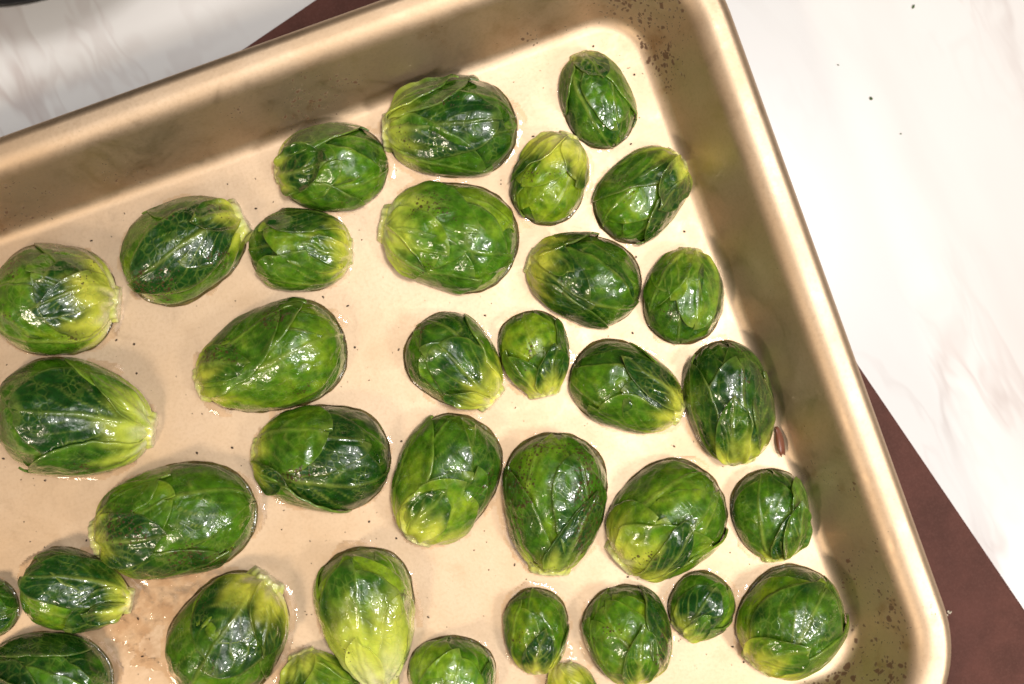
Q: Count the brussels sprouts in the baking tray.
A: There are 35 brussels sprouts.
